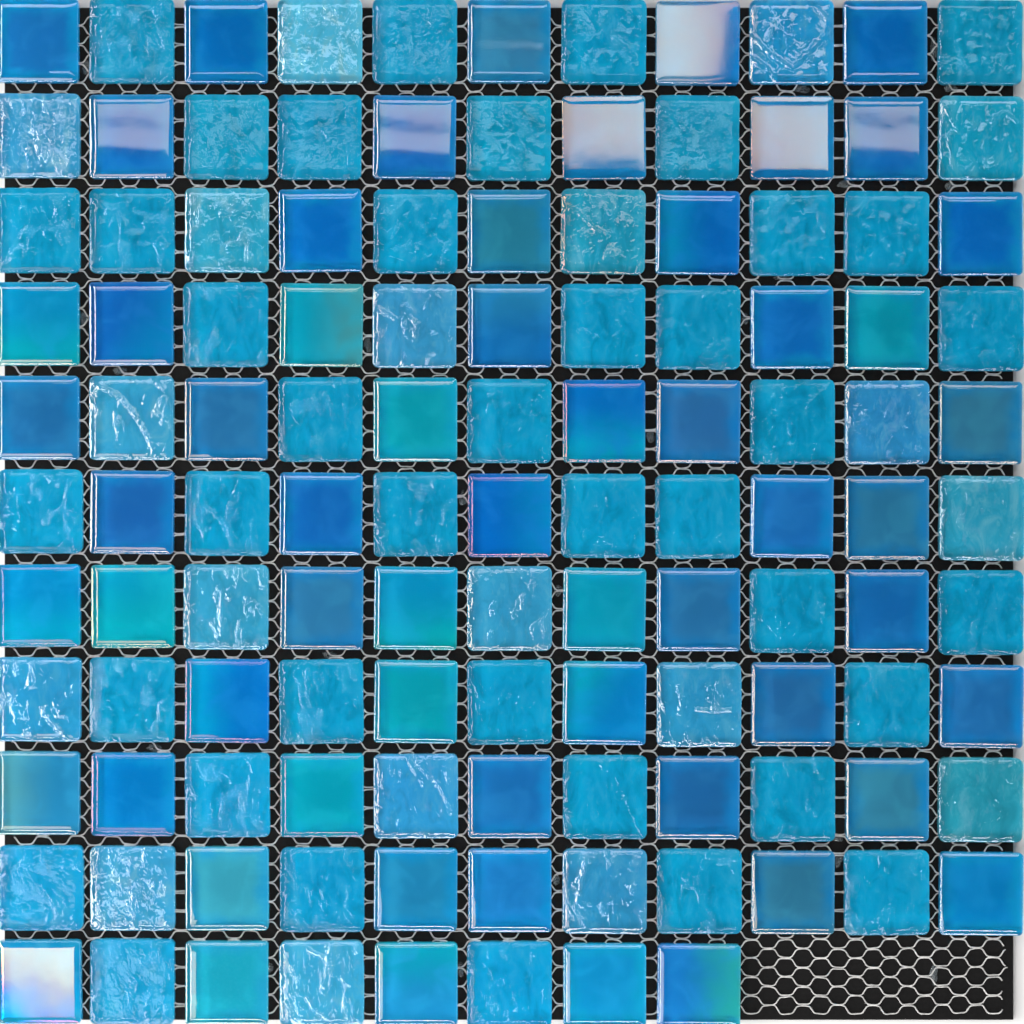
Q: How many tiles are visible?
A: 118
